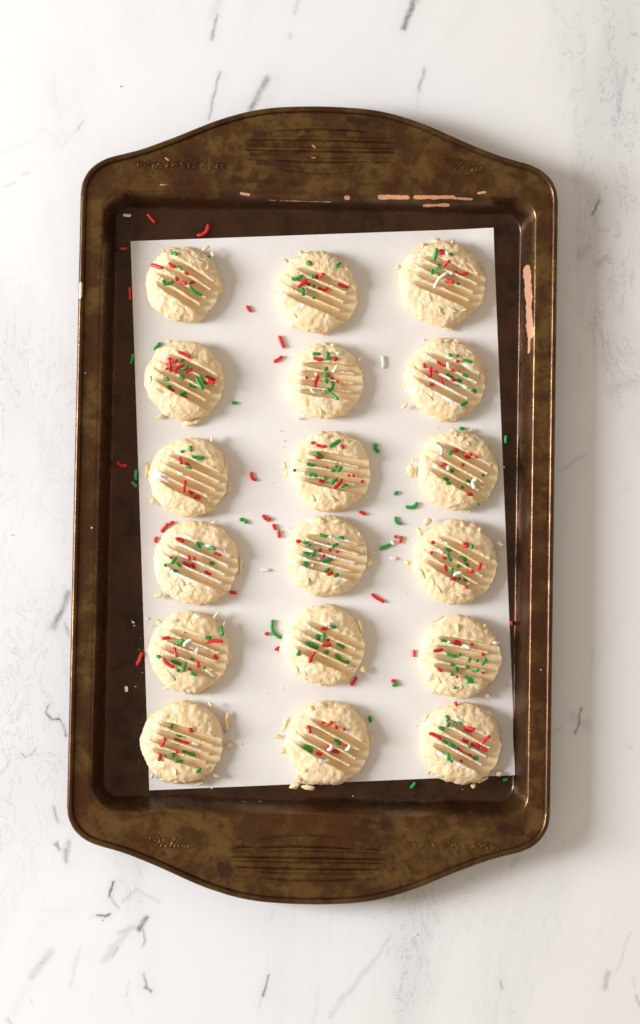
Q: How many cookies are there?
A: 18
